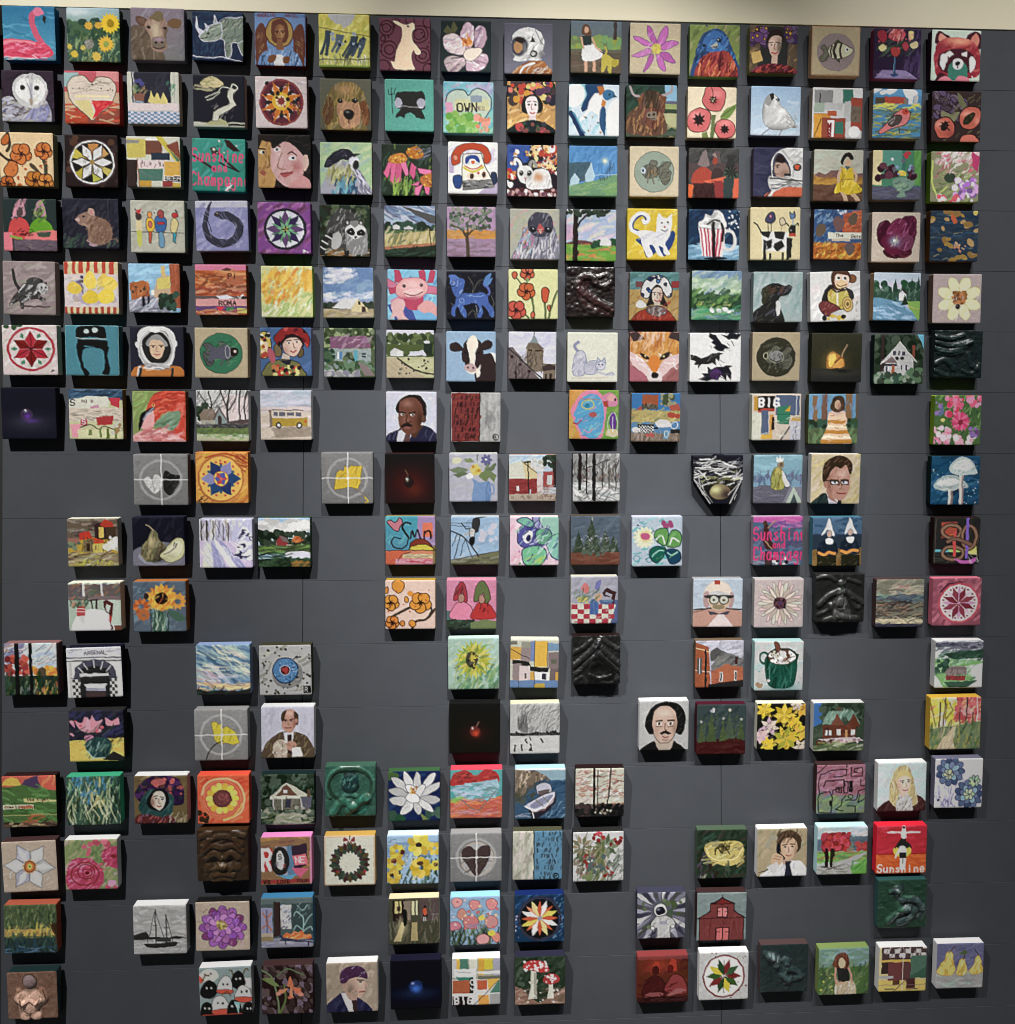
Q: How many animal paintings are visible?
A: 38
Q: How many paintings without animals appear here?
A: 172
